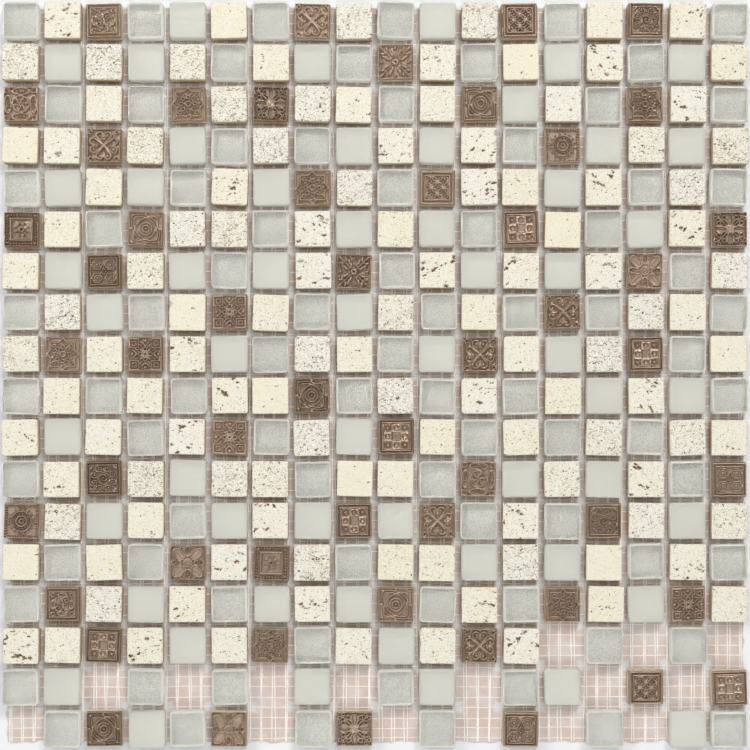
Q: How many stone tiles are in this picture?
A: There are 118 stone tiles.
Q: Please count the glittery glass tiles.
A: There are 82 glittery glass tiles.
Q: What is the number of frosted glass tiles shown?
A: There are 56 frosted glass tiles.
